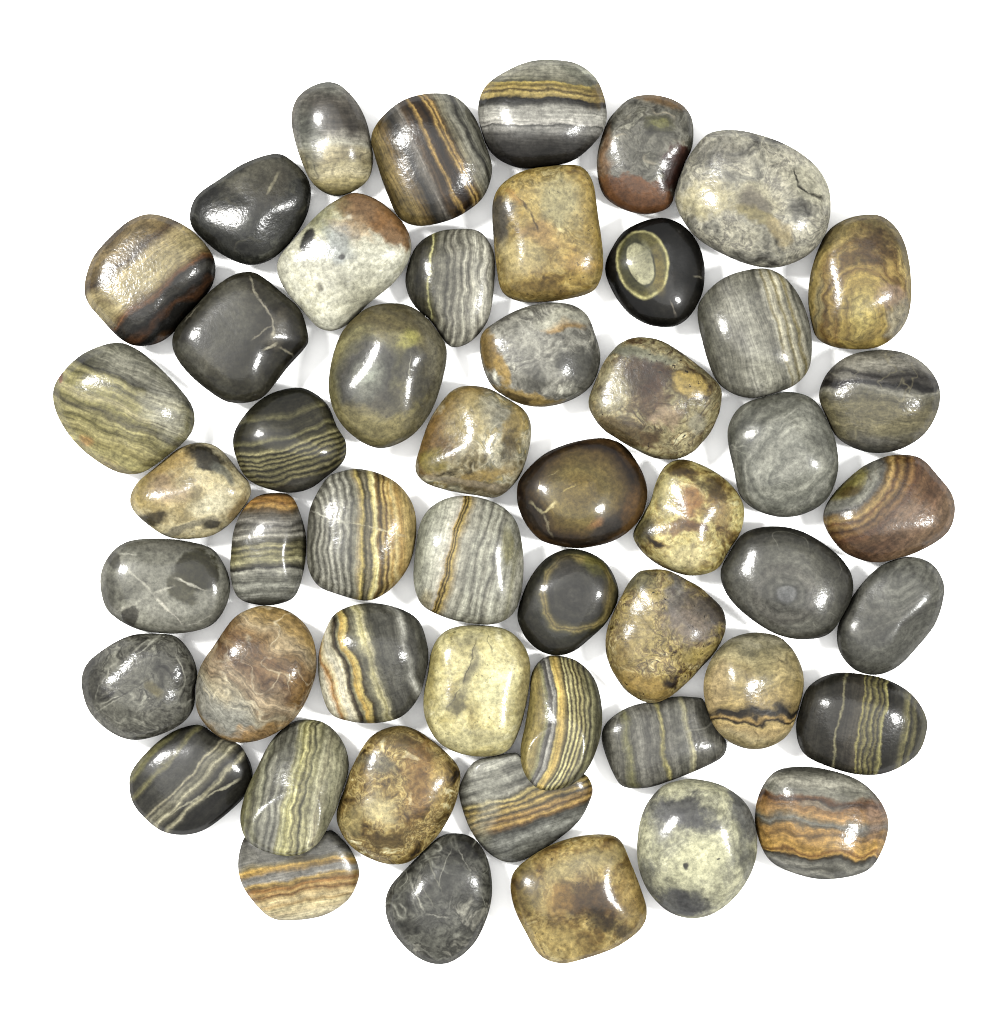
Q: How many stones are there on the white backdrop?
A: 51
